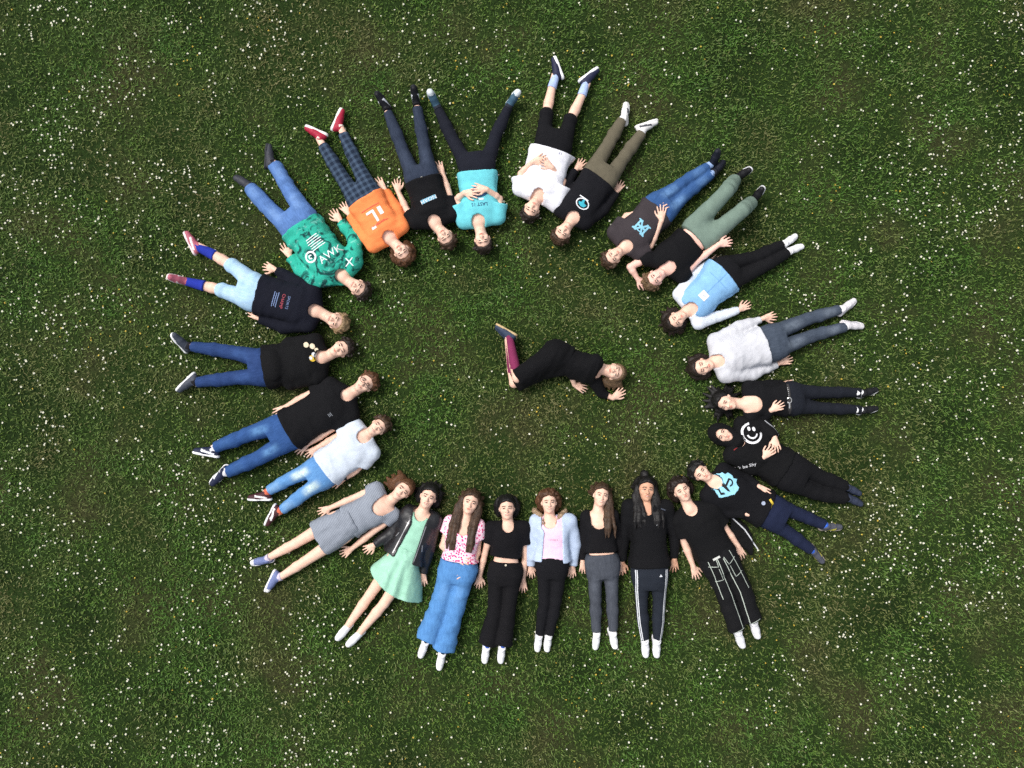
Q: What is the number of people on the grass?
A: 26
